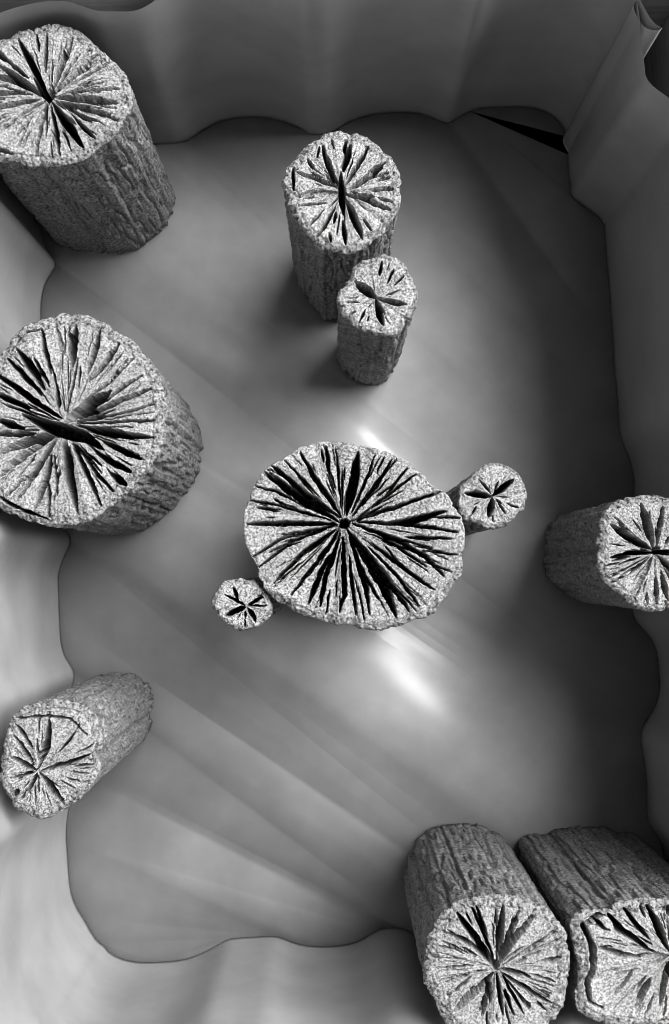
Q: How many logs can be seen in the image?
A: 11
